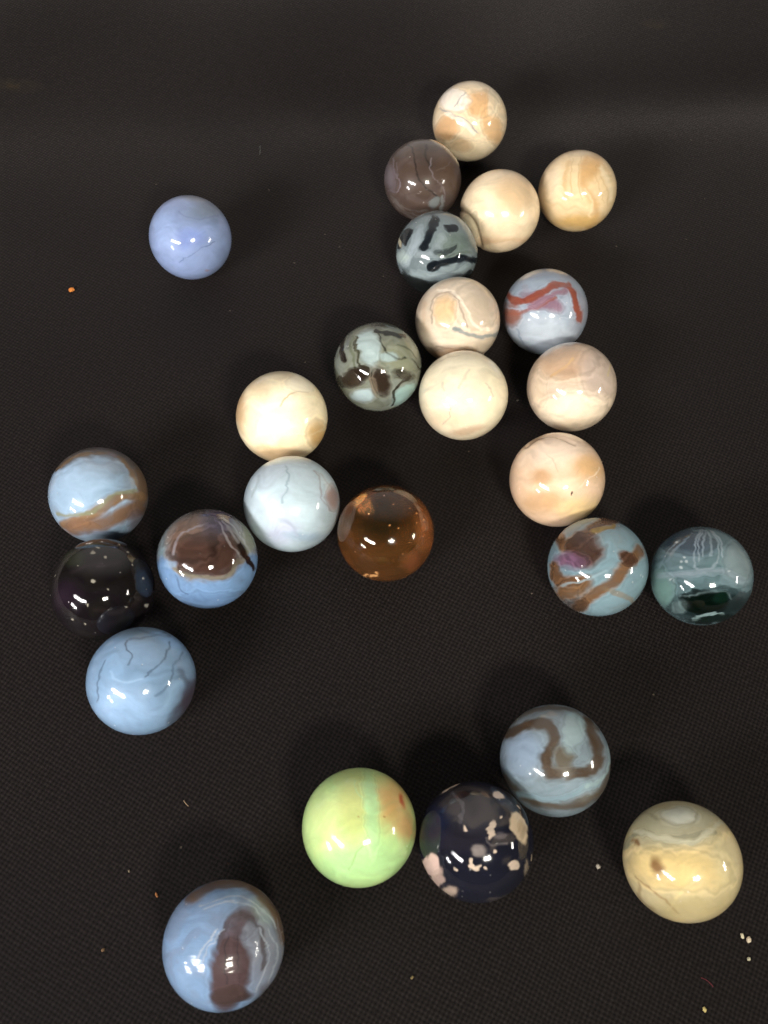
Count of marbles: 26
